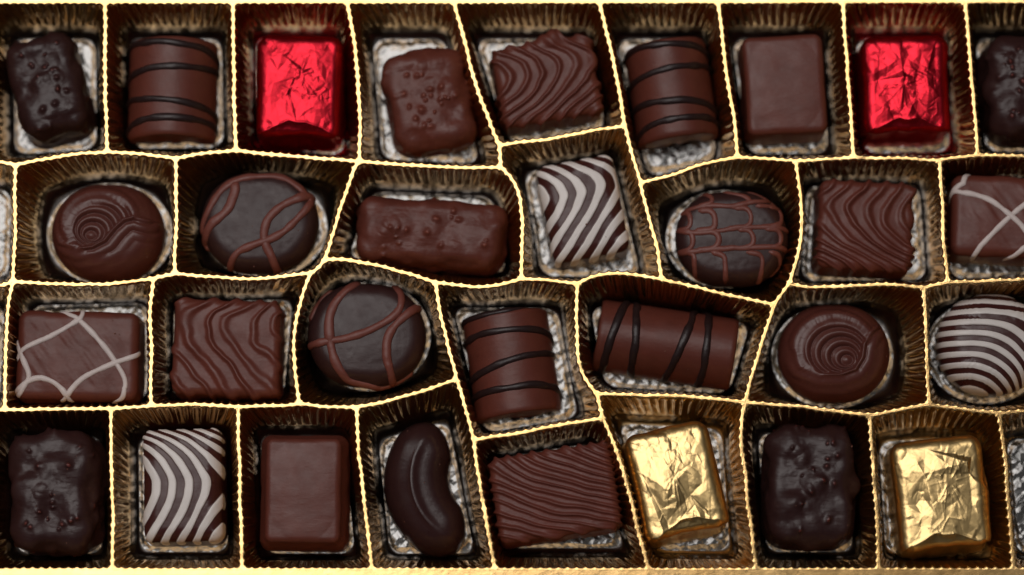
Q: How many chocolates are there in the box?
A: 31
